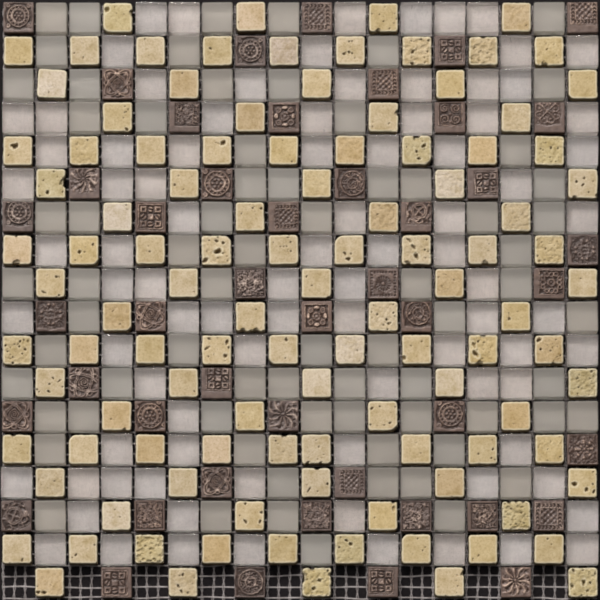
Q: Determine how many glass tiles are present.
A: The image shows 161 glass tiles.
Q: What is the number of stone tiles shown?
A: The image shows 108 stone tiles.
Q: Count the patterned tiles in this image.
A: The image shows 46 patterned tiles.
